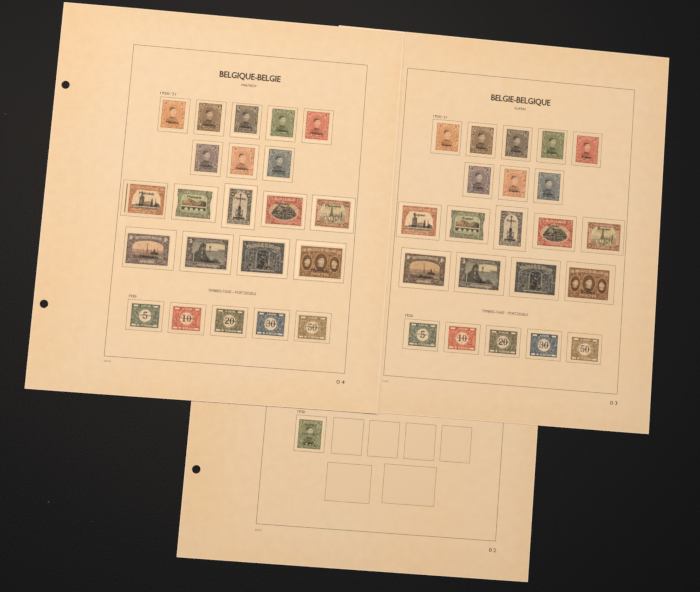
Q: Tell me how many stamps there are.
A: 45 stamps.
